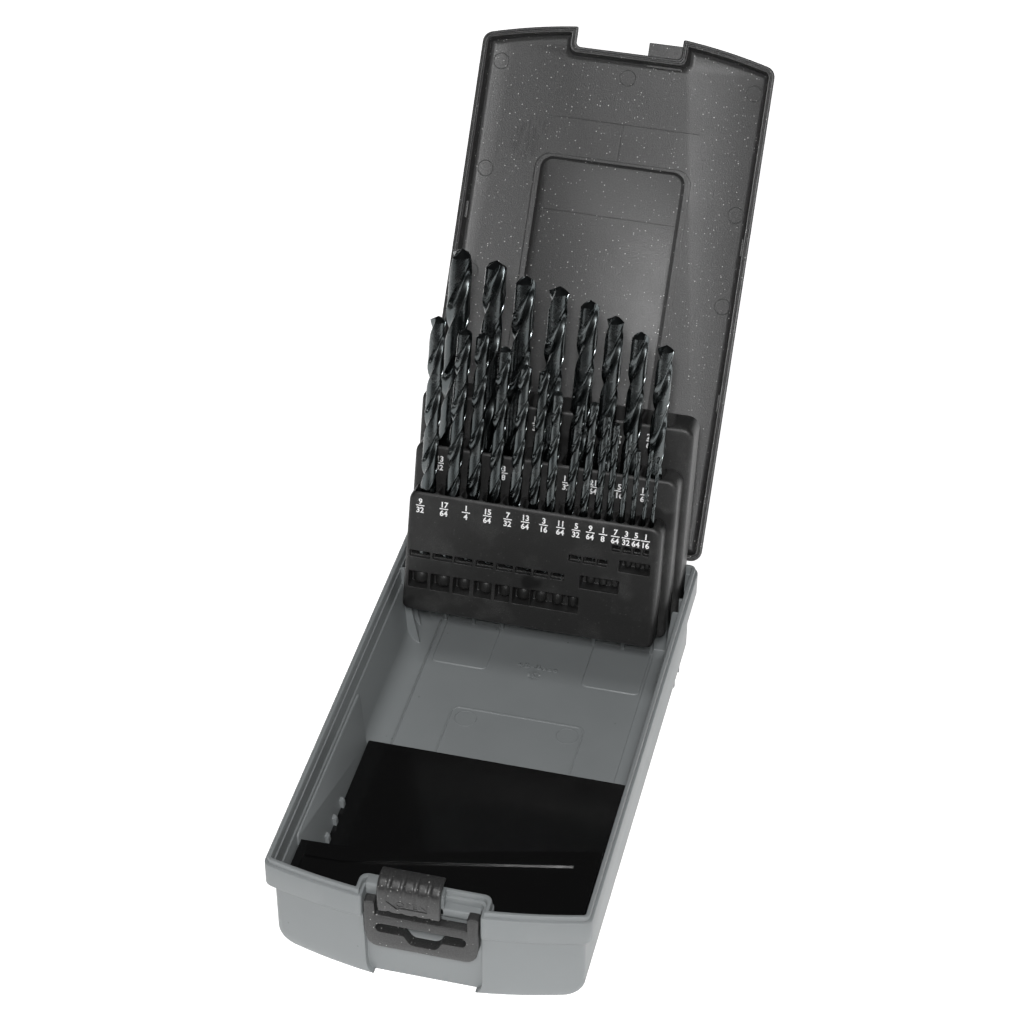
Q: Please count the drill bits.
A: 23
